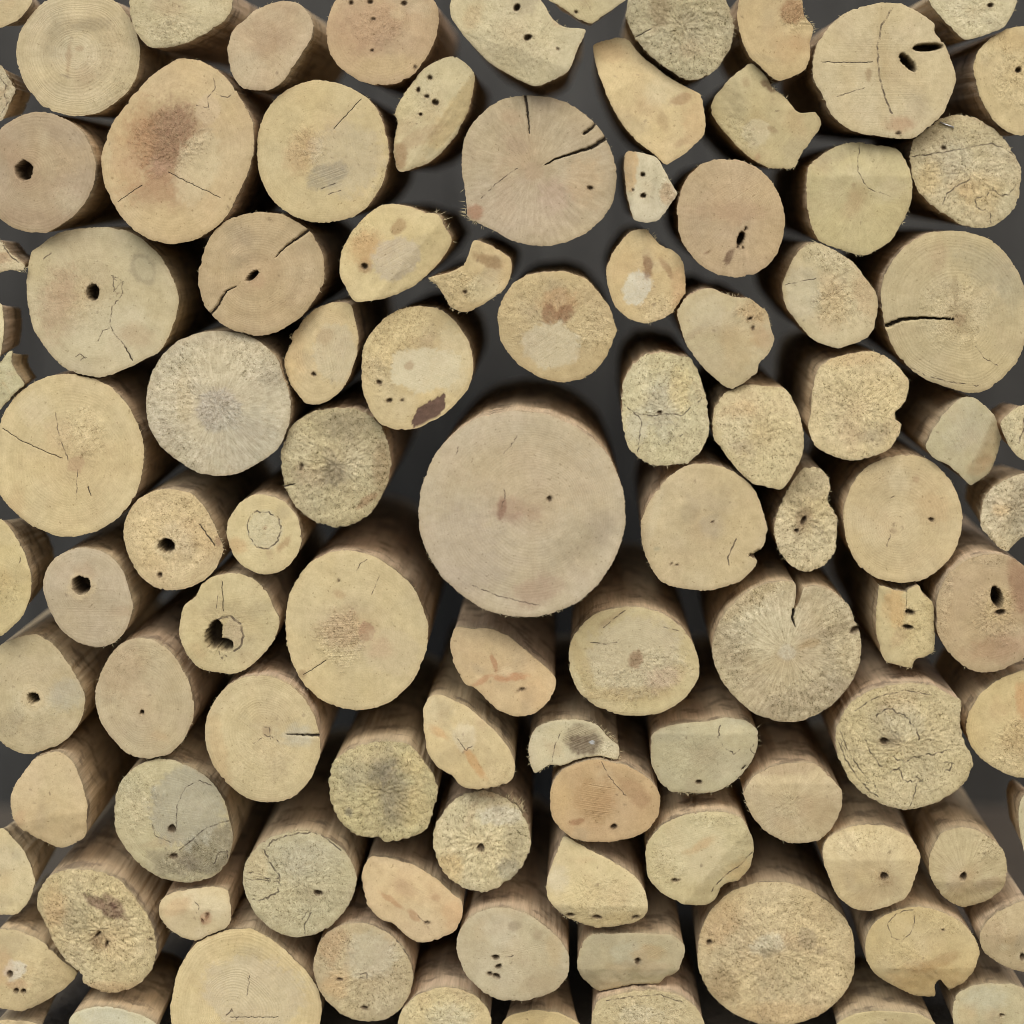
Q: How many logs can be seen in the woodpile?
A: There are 101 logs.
